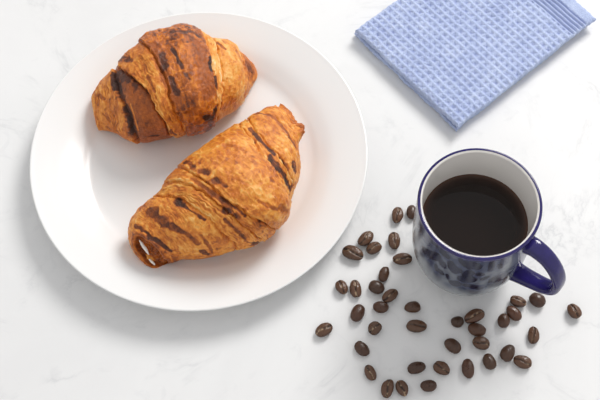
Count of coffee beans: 40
